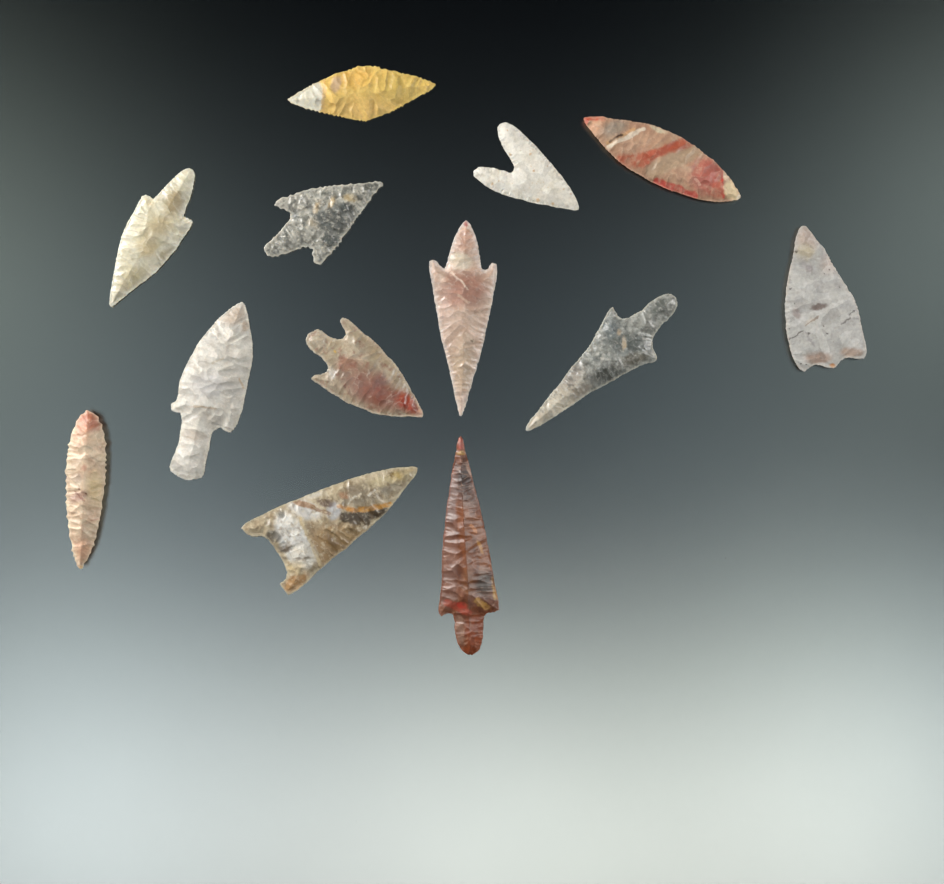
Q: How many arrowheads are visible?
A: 13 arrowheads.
